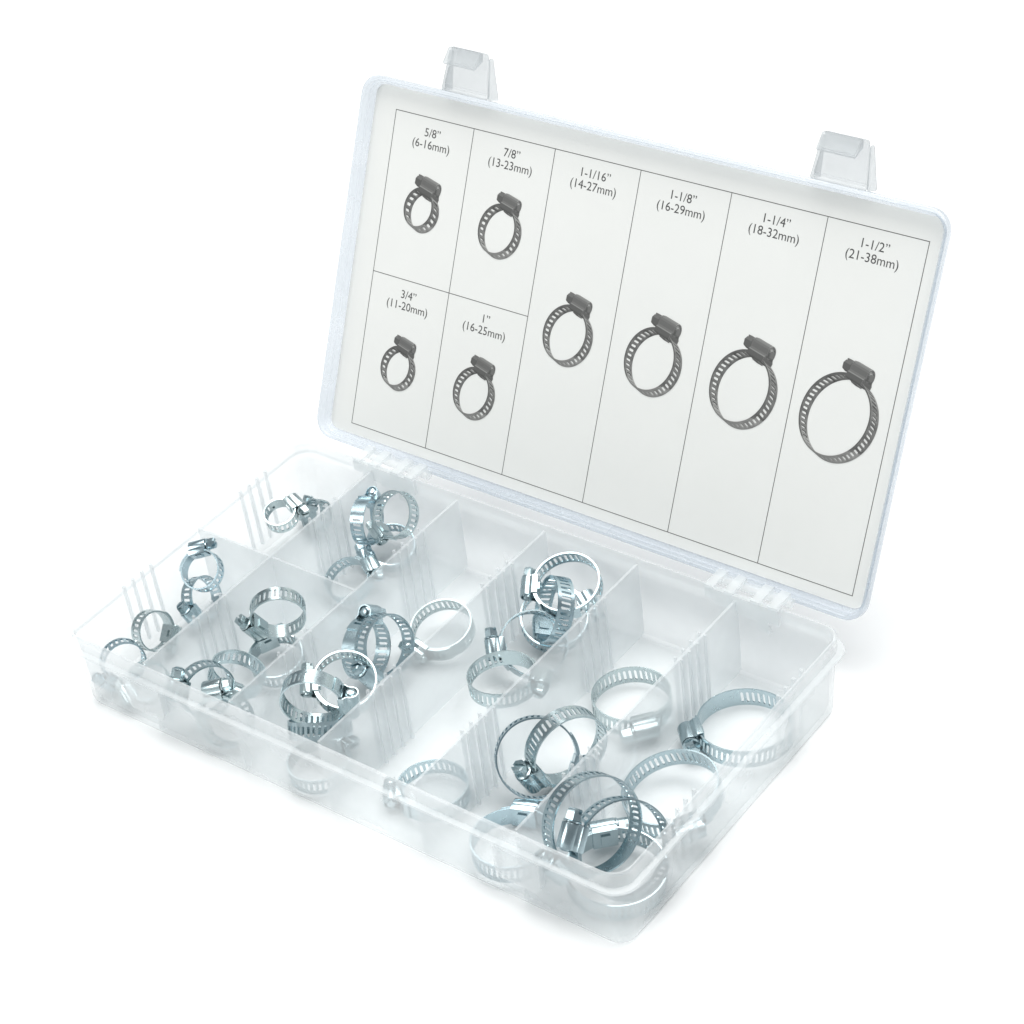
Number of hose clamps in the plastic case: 38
